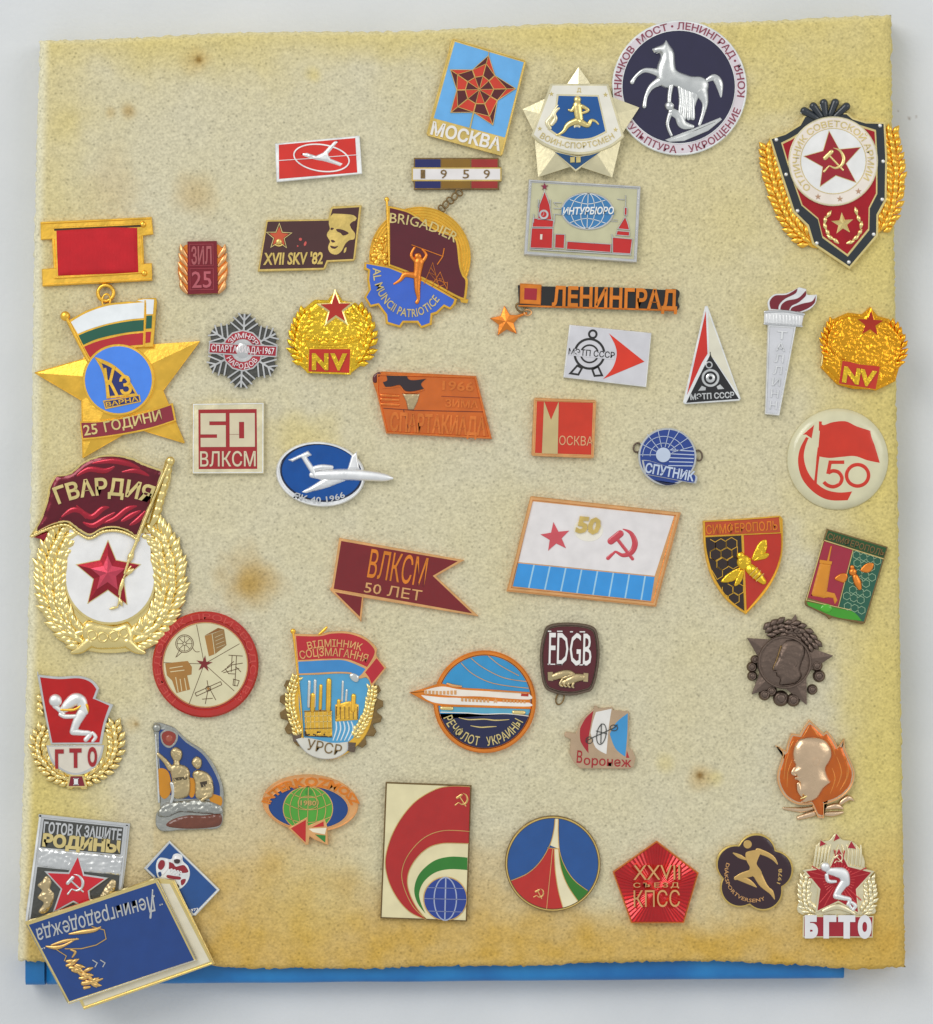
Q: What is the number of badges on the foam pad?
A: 46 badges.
